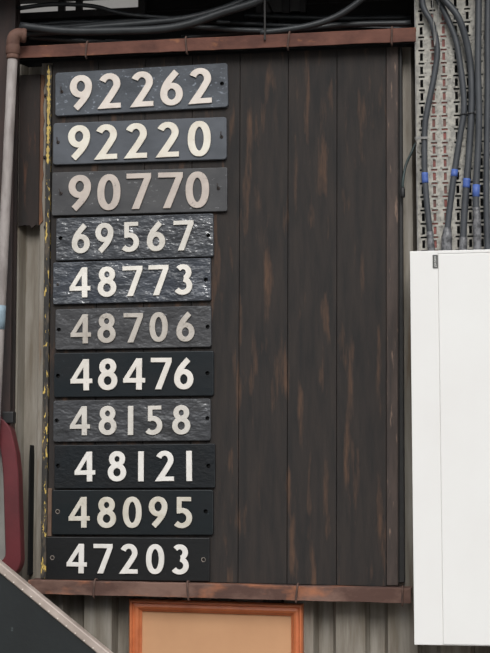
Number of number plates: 11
